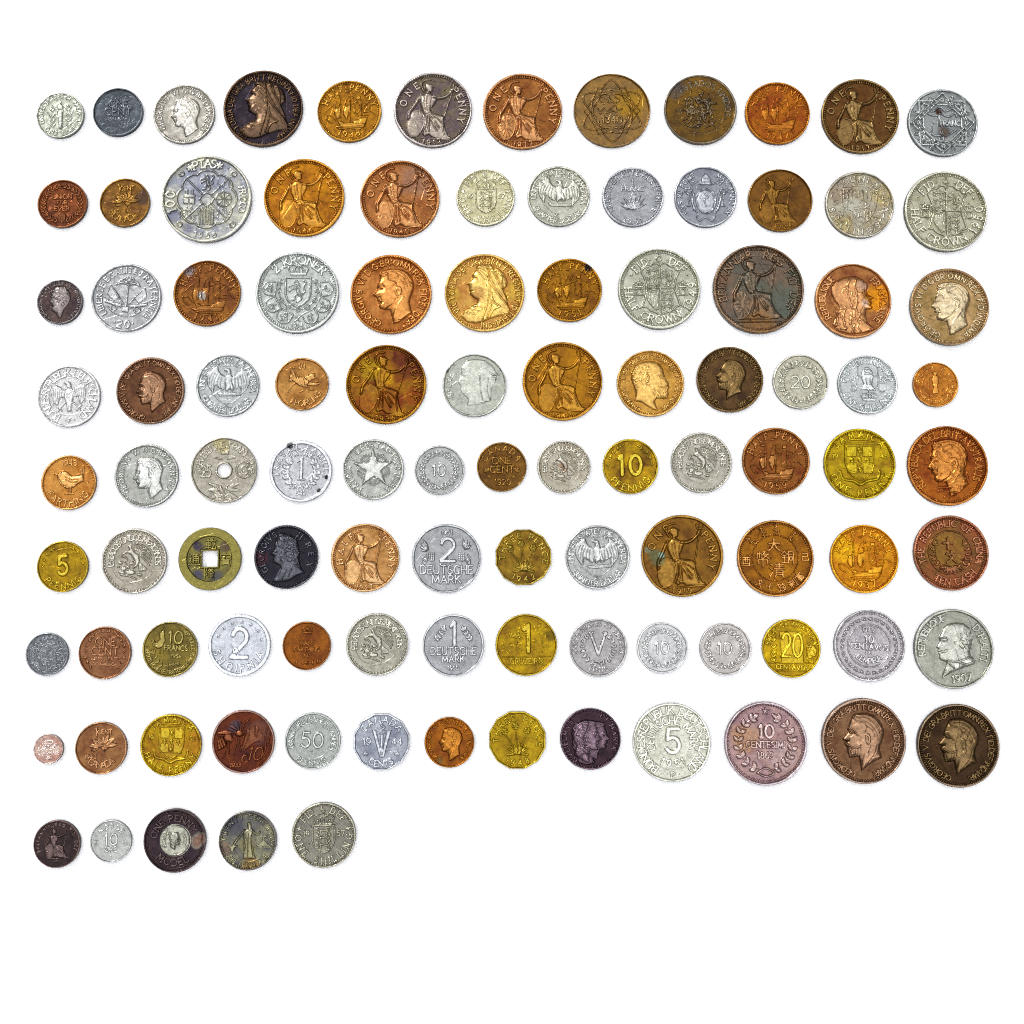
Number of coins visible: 104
